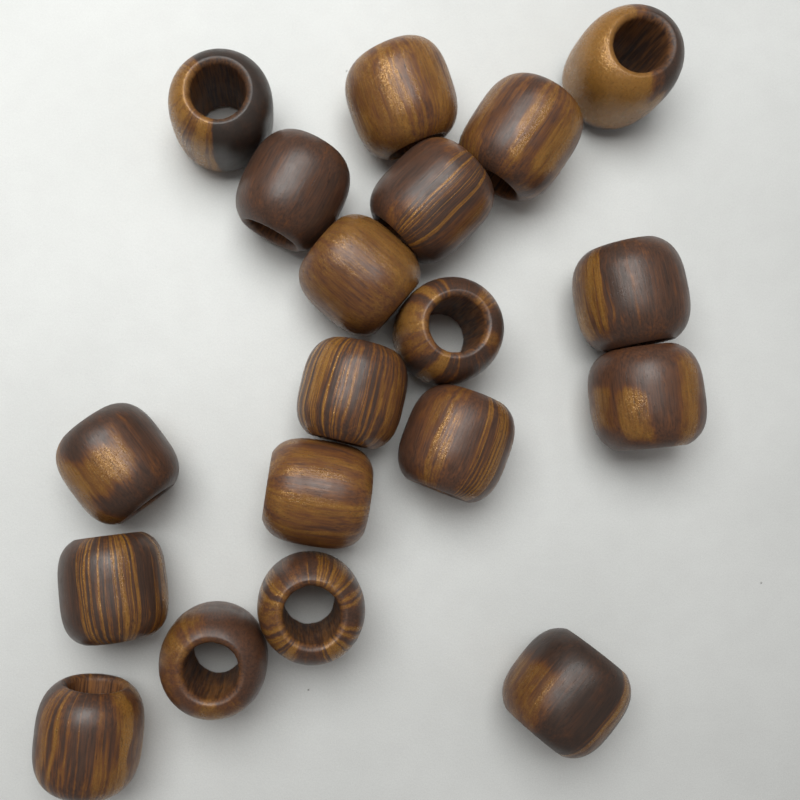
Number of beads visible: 19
